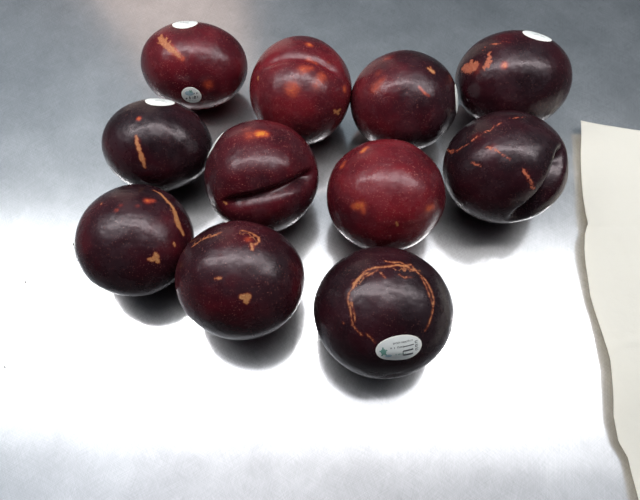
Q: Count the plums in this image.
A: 11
